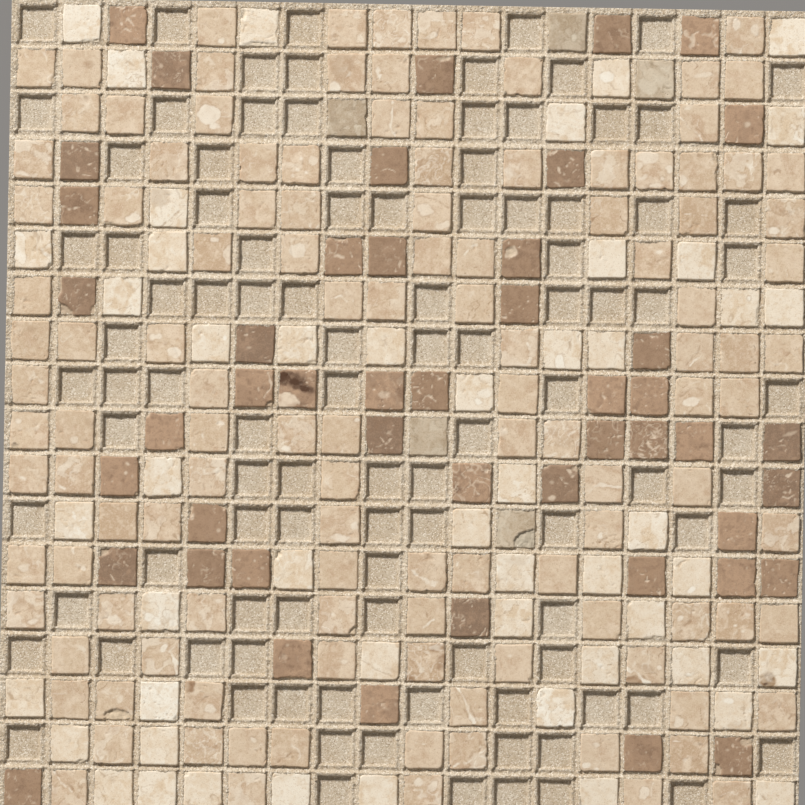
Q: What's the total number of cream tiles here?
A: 50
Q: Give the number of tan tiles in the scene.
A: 120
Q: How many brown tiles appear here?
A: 47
